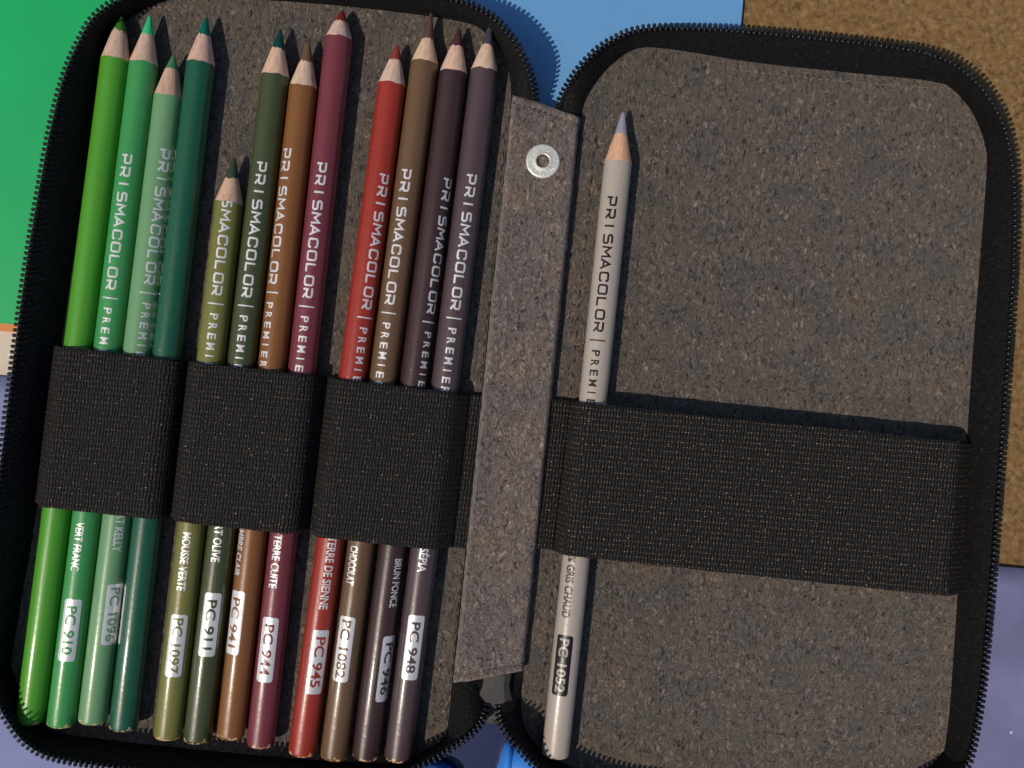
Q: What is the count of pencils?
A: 13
